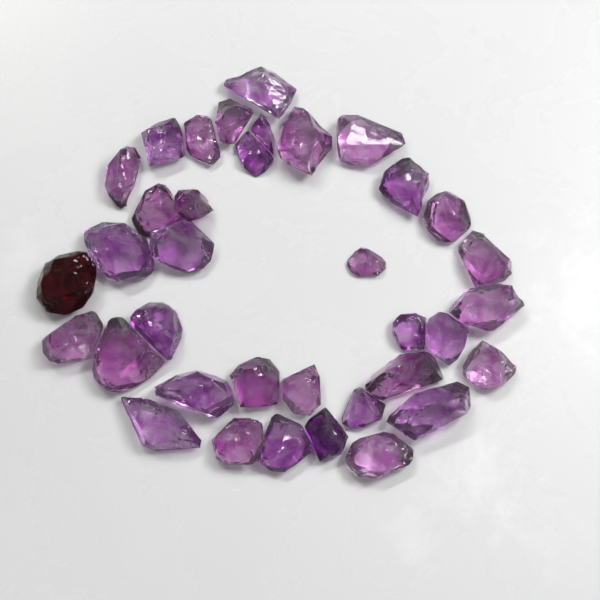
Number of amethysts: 35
